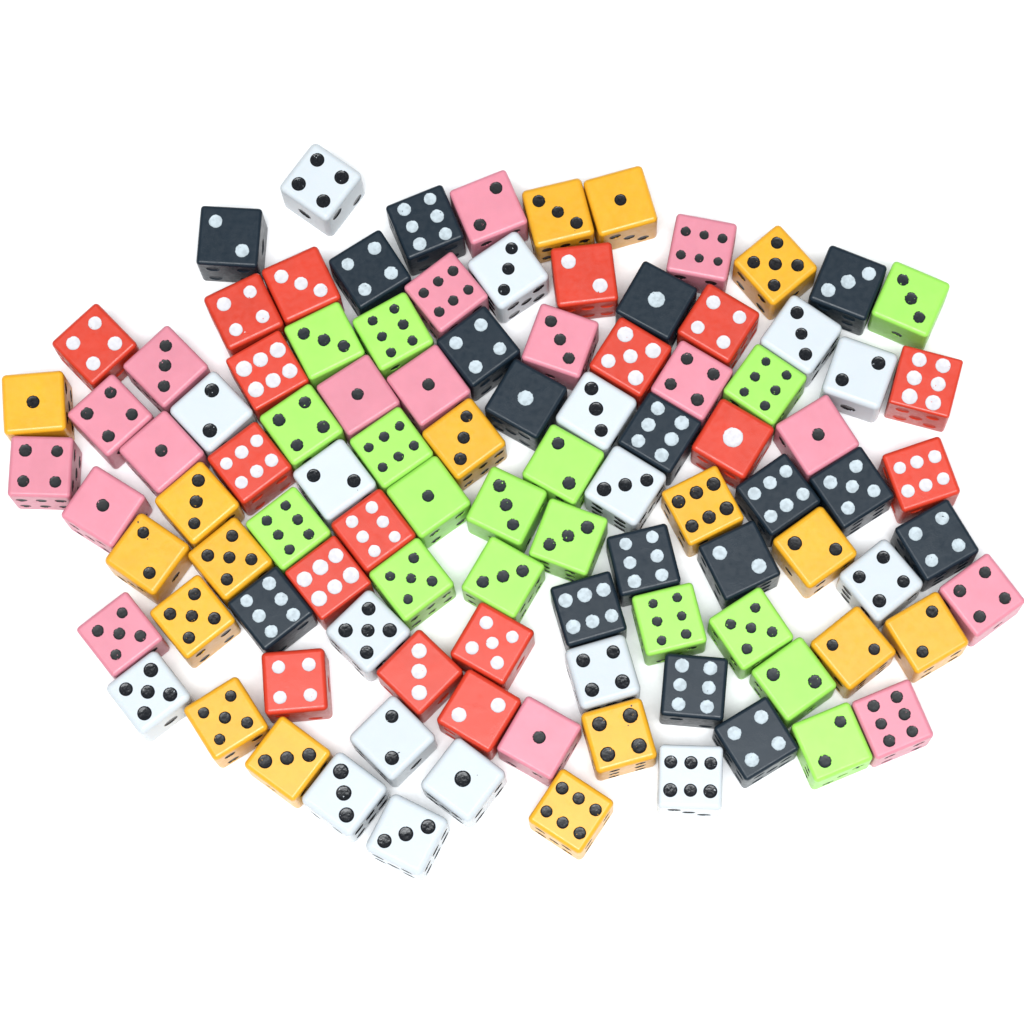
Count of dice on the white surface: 102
